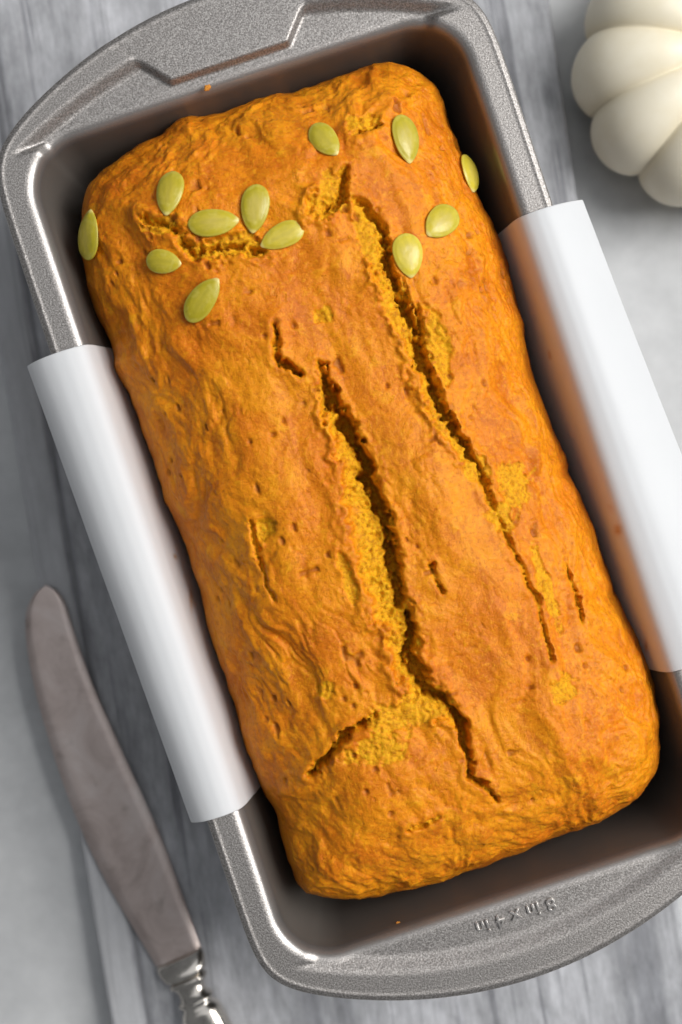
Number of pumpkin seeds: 12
